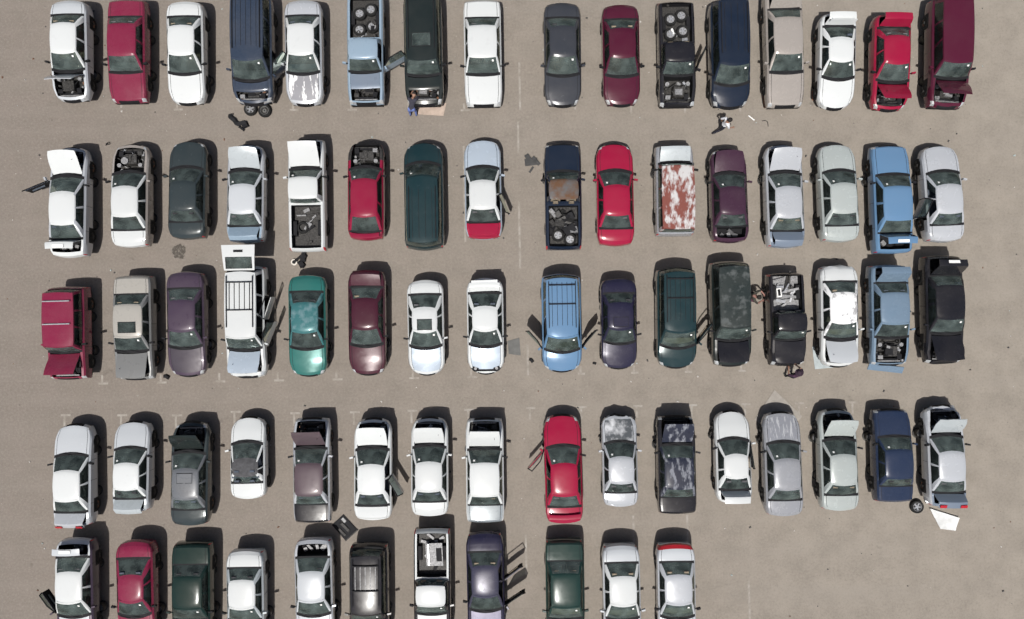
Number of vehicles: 75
